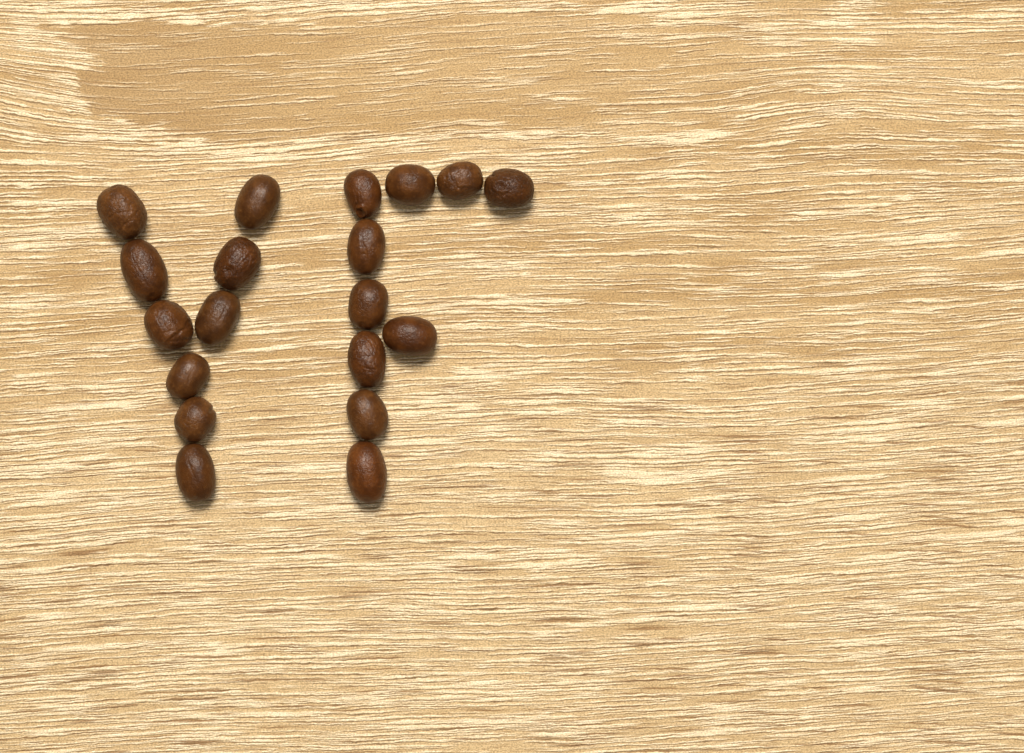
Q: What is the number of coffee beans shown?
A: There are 19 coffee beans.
